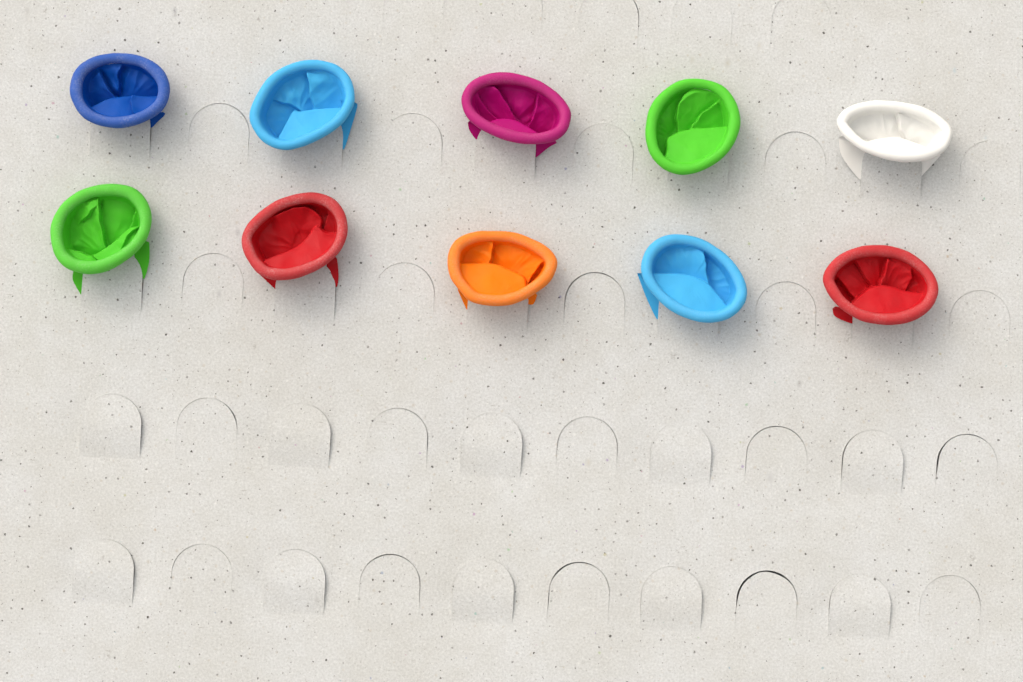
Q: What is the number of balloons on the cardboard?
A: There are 10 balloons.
